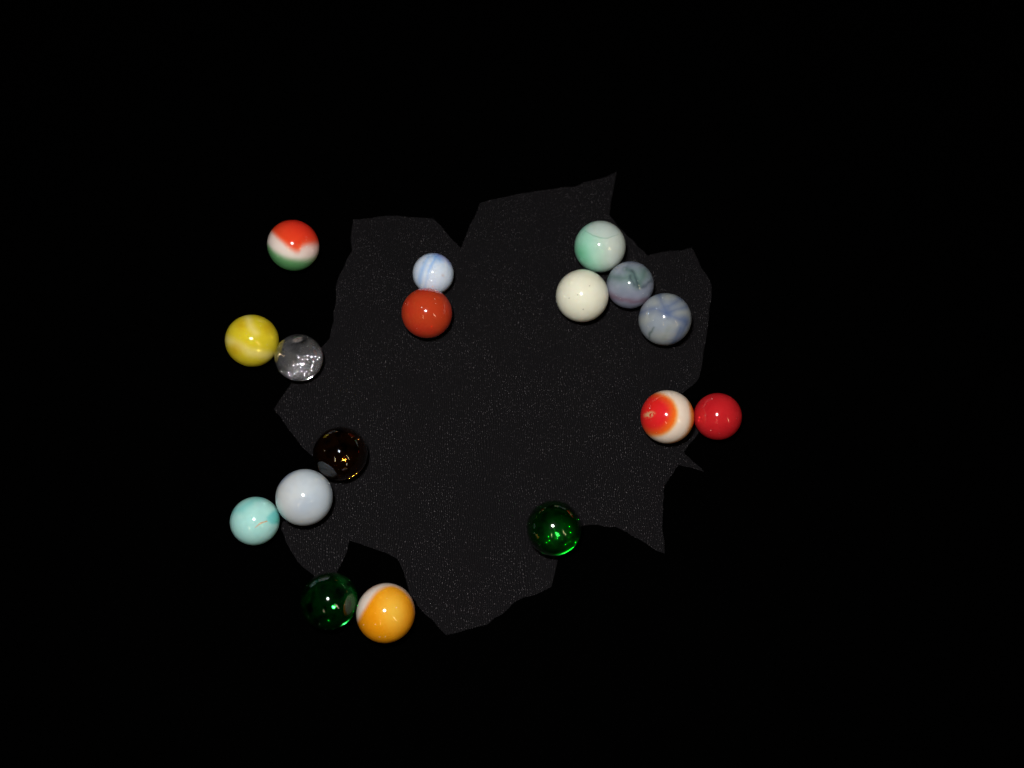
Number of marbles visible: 17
